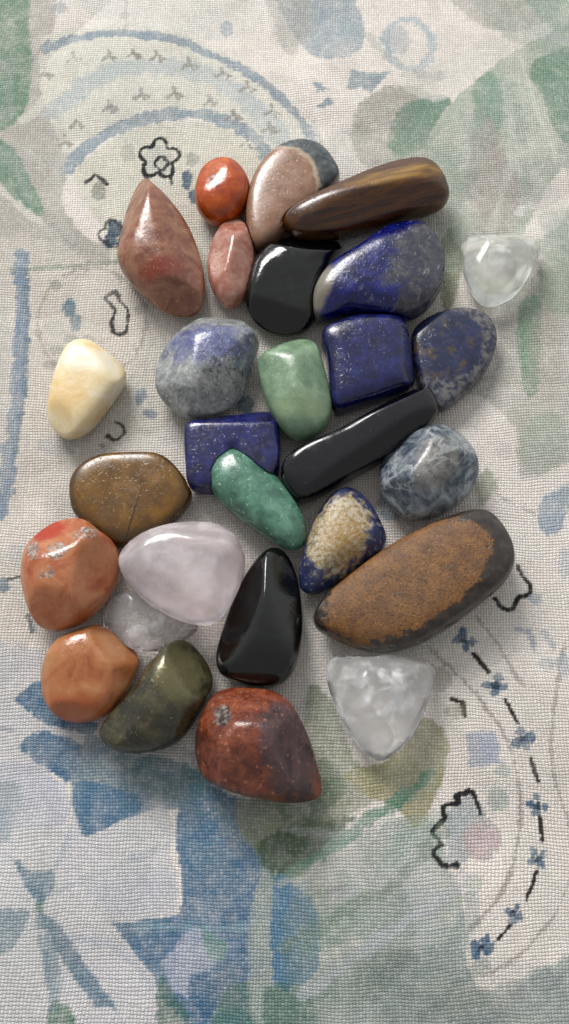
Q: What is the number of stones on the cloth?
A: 28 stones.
